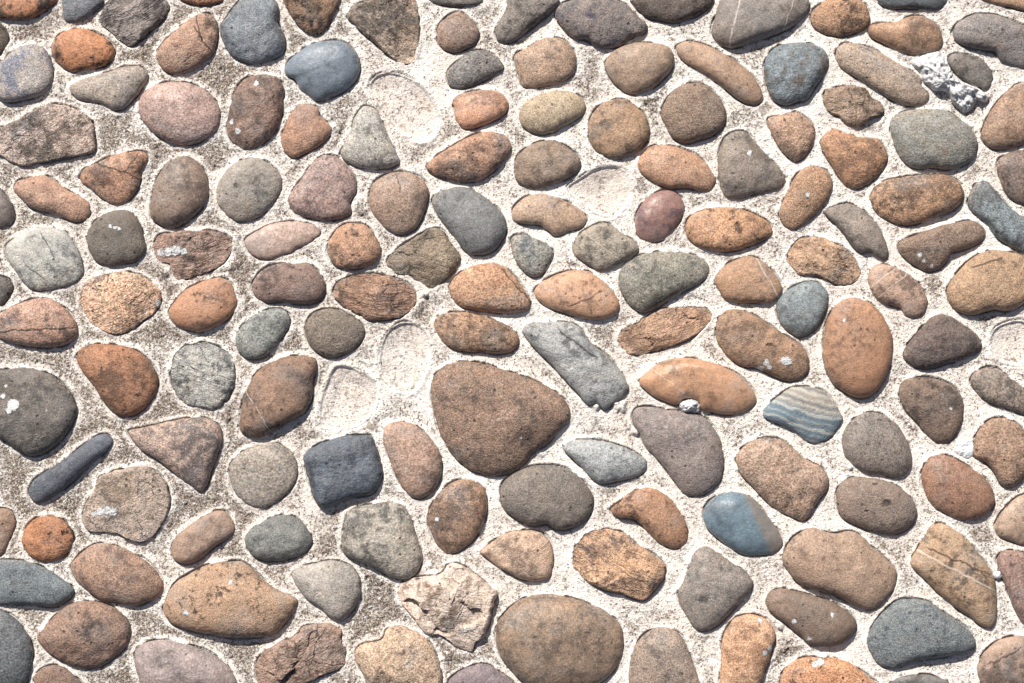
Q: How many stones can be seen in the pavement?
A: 154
